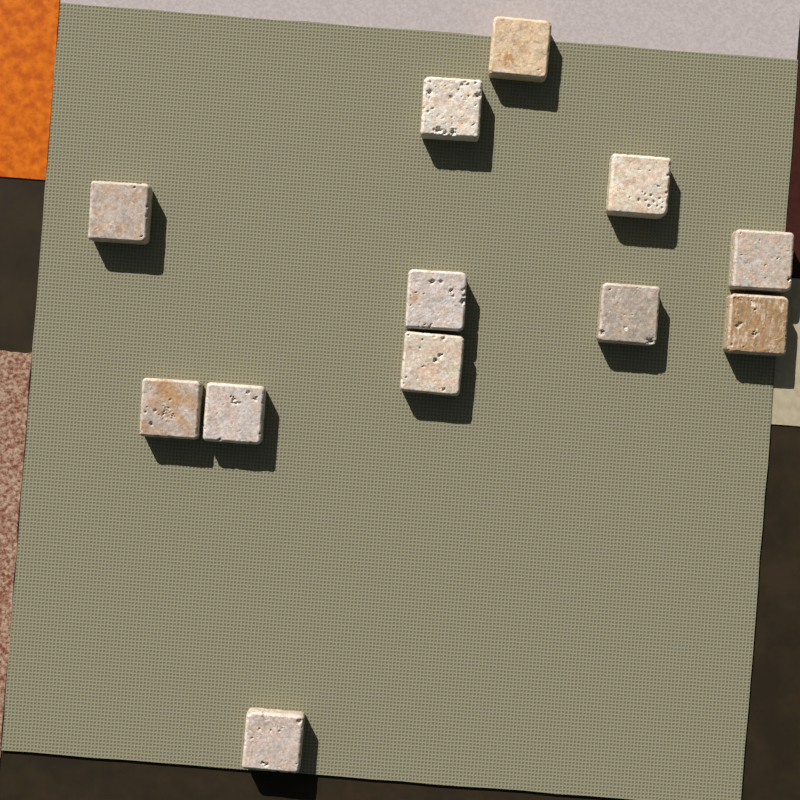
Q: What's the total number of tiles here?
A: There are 12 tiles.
